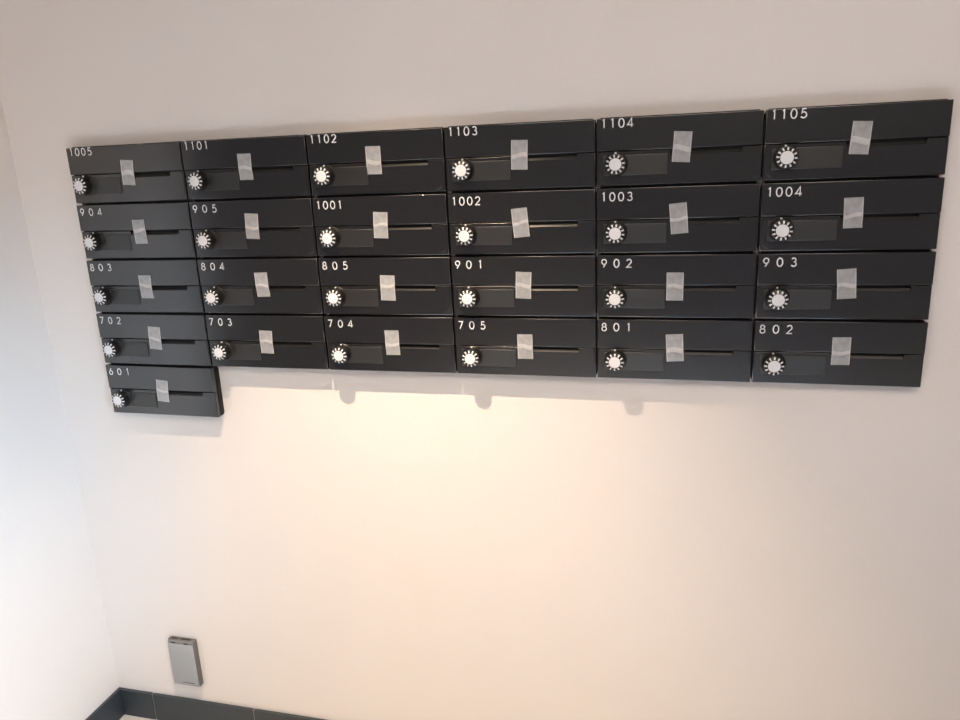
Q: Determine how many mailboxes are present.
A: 25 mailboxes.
